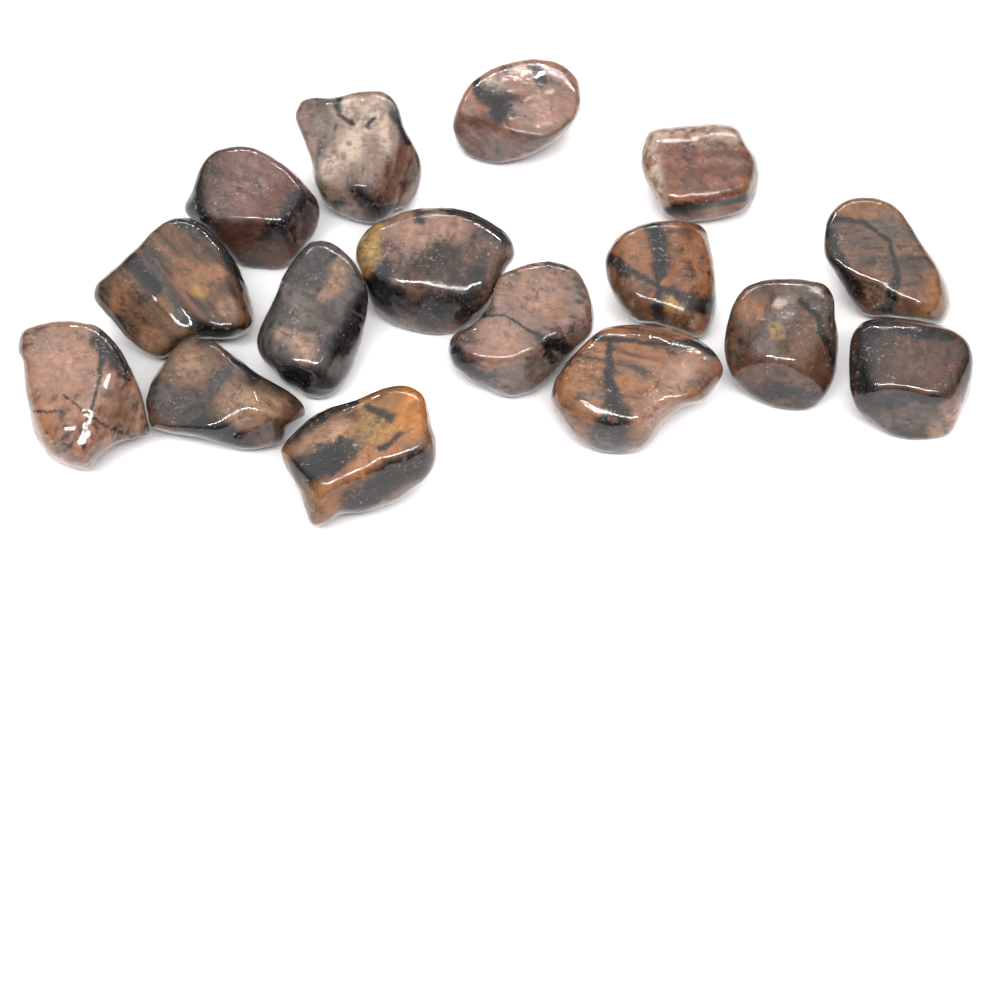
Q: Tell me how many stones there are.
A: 16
